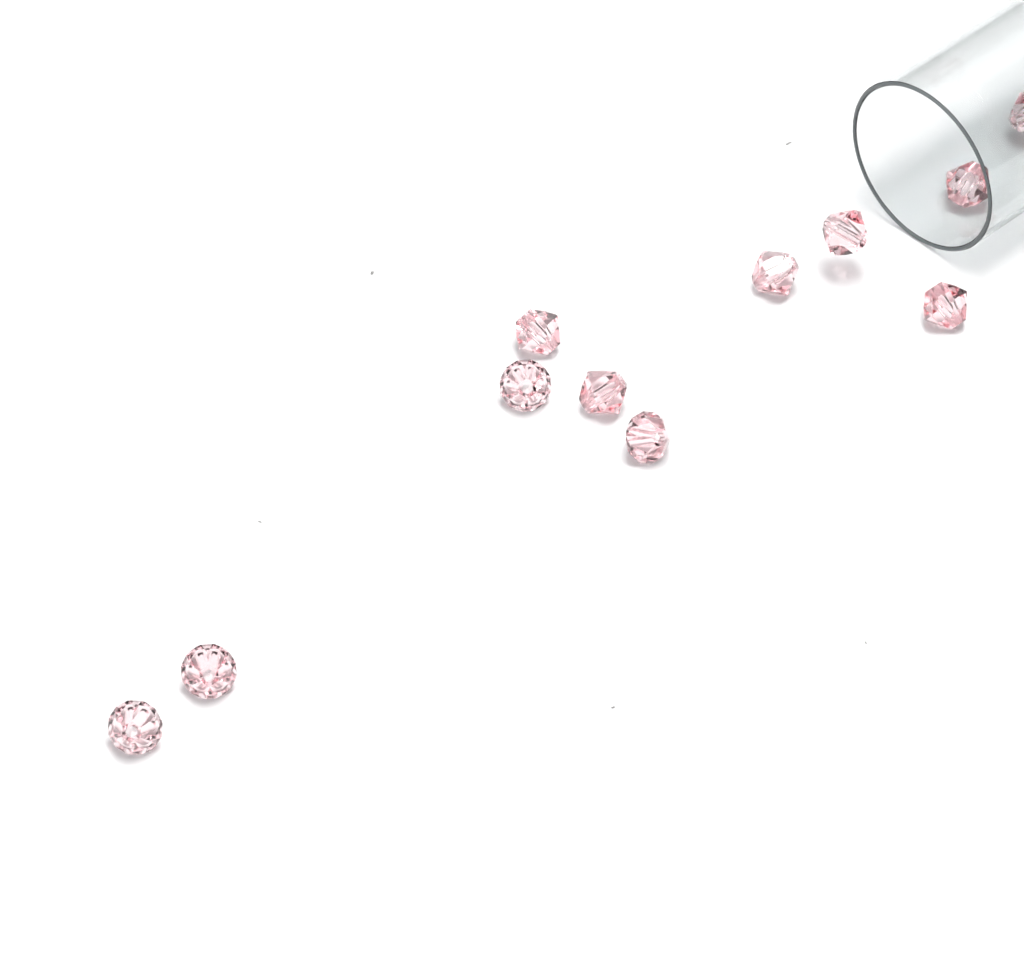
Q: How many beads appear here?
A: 11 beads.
